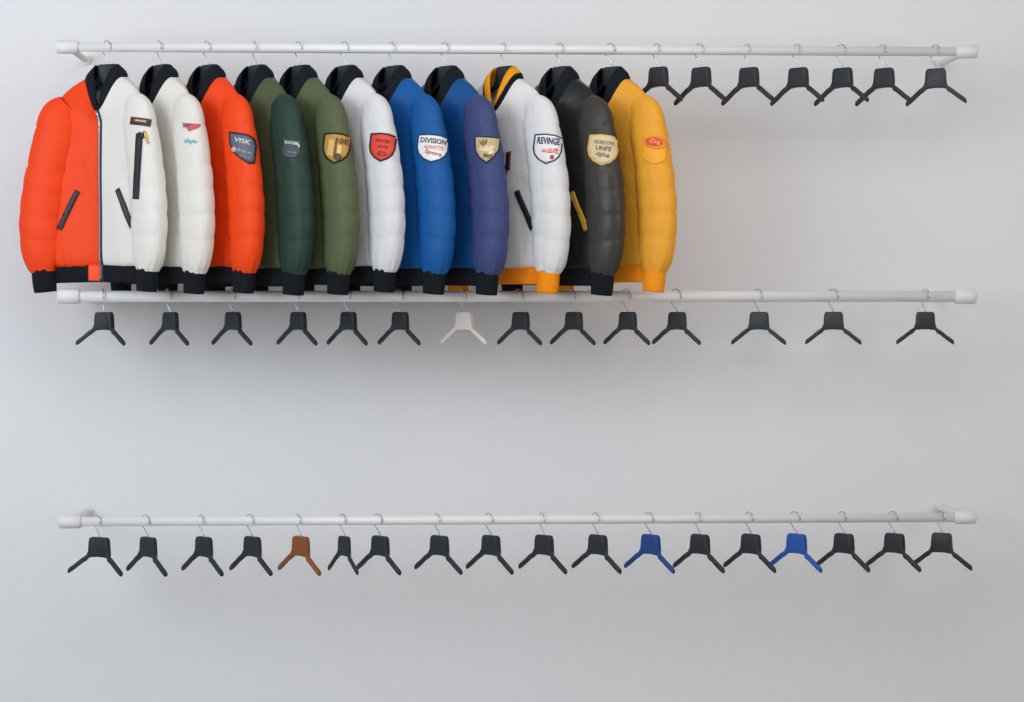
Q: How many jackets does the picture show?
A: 11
